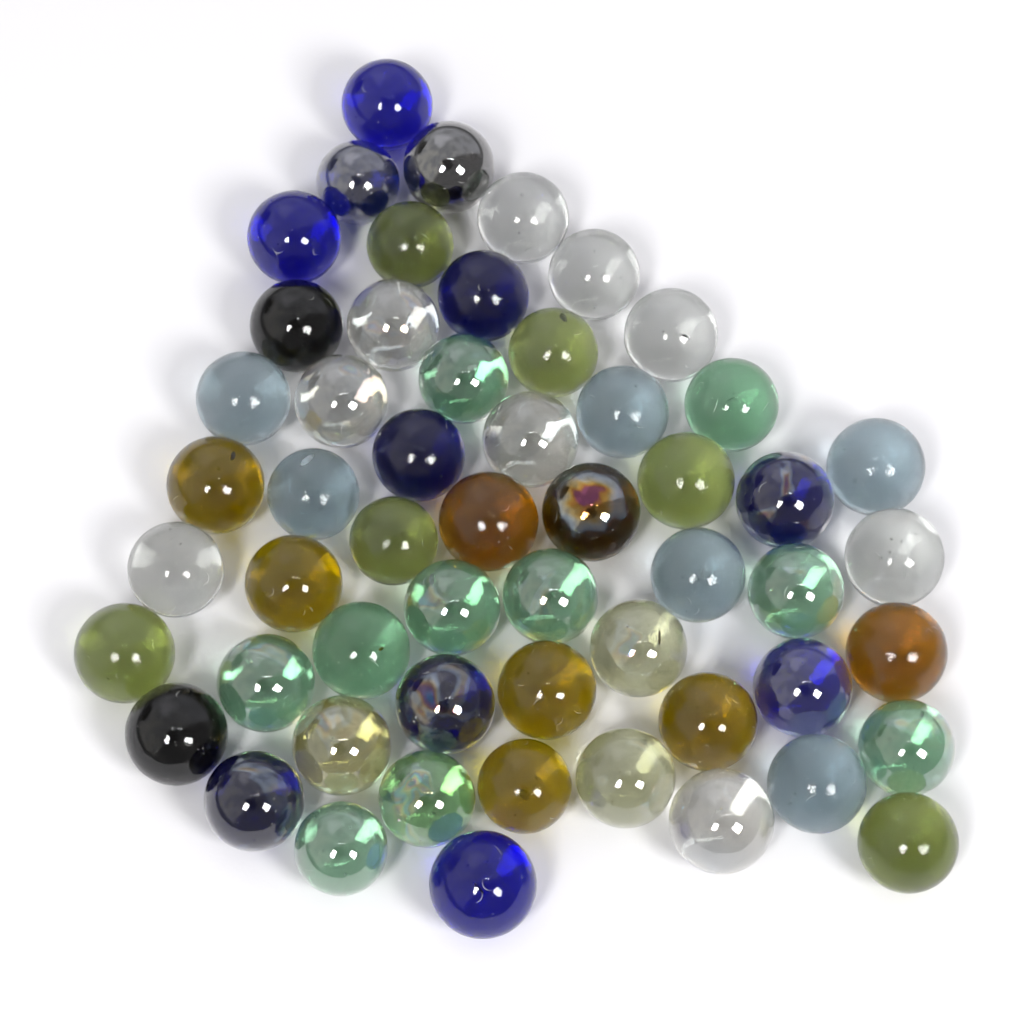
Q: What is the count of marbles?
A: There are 55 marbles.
